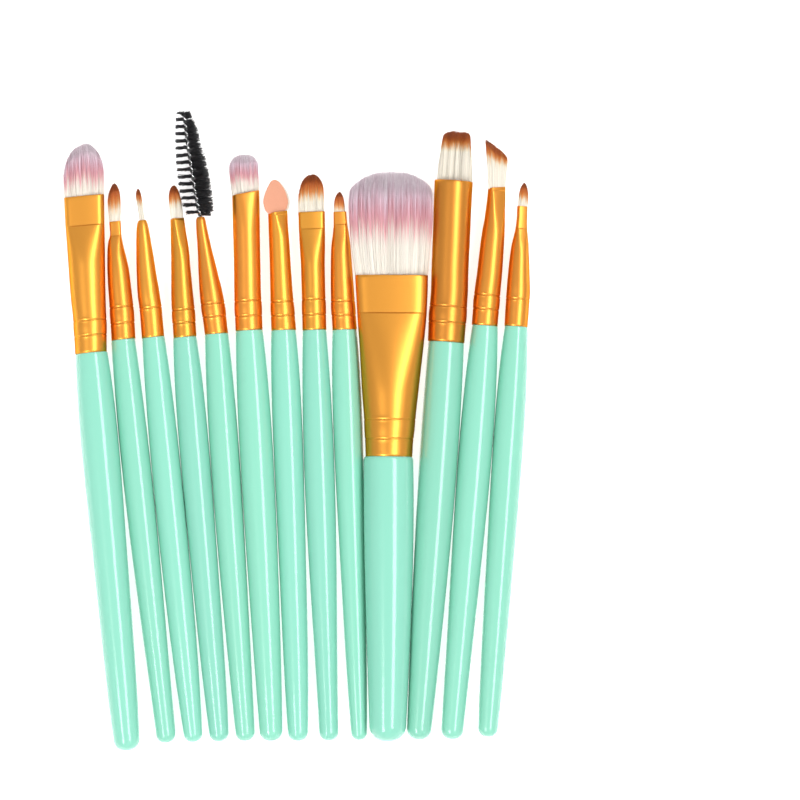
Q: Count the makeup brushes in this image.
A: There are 13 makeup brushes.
